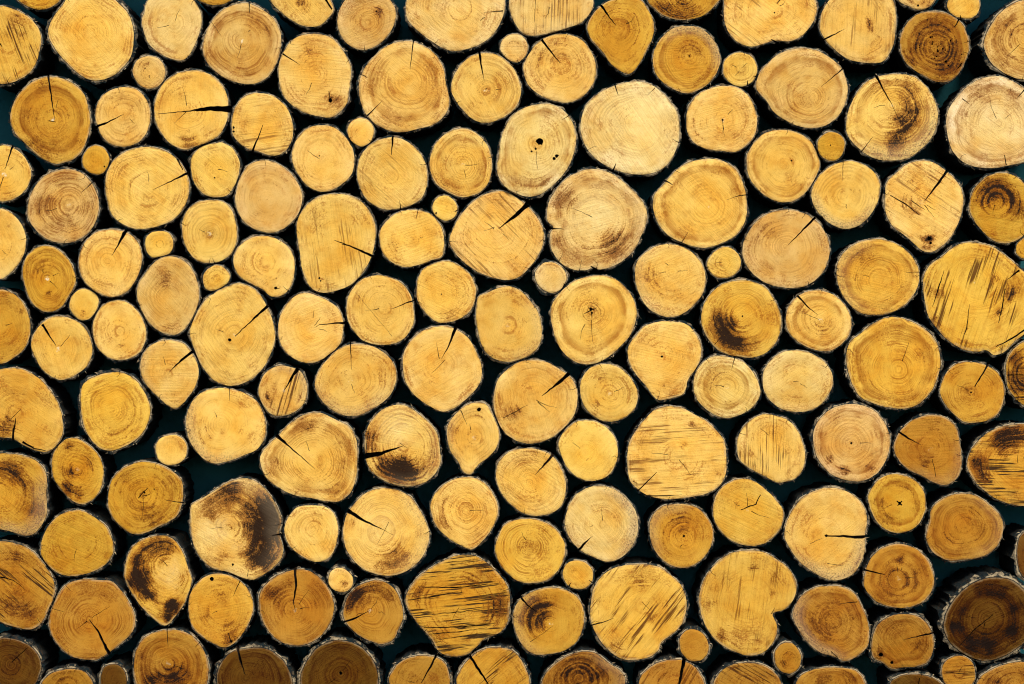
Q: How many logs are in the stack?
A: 159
